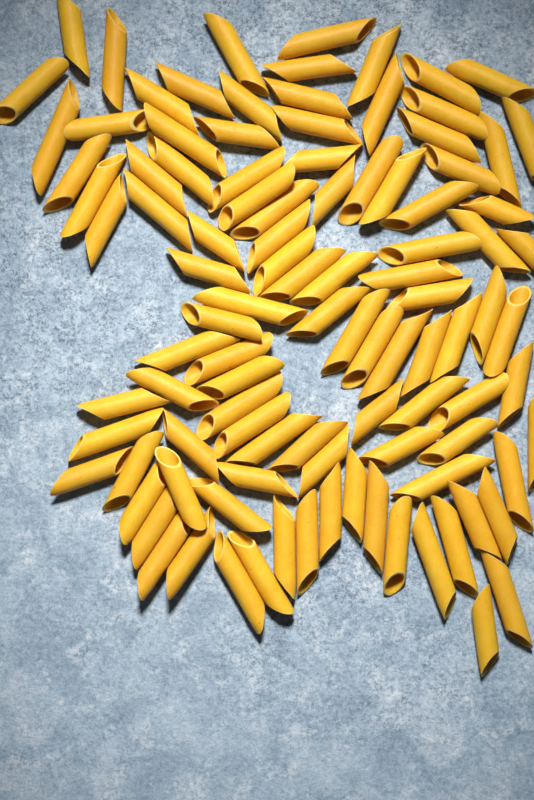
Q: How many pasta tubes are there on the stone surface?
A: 104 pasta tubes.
